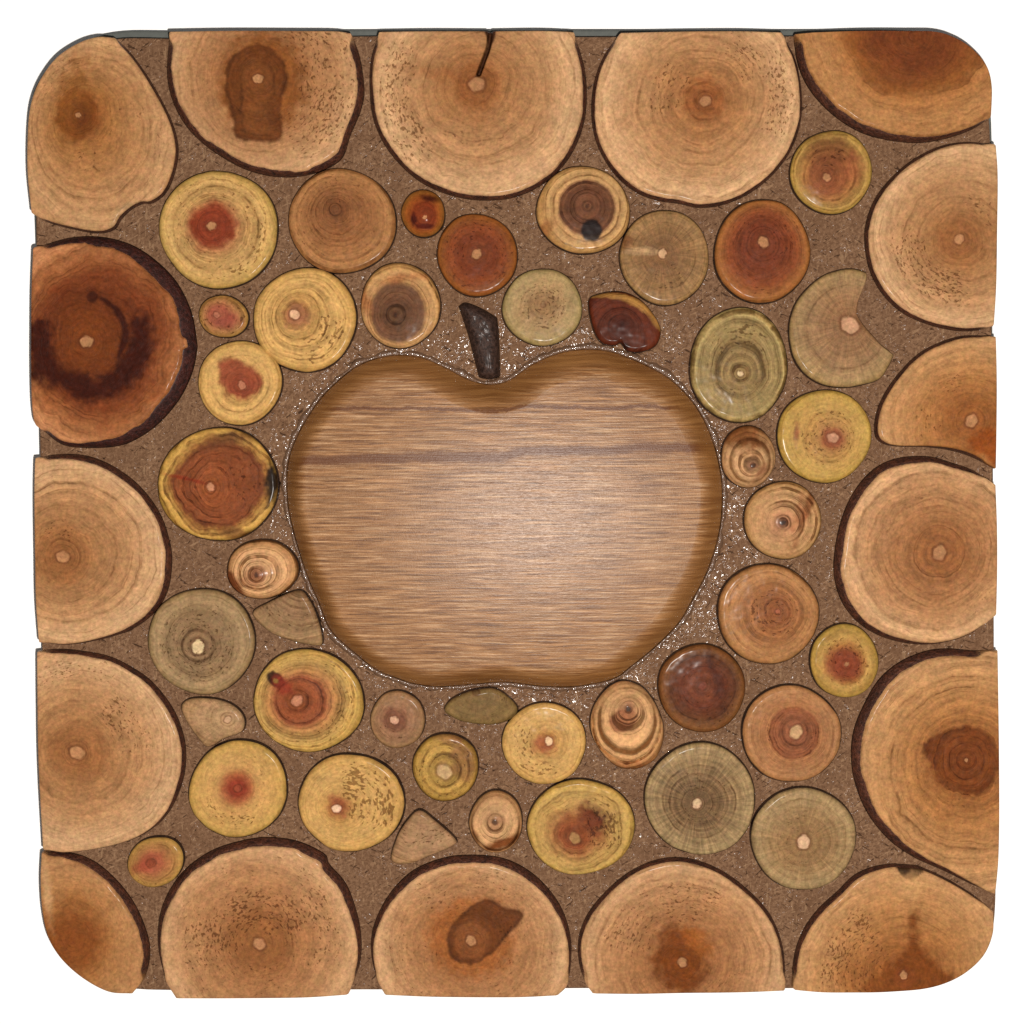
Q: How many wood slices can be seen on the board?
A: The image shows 59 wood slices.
